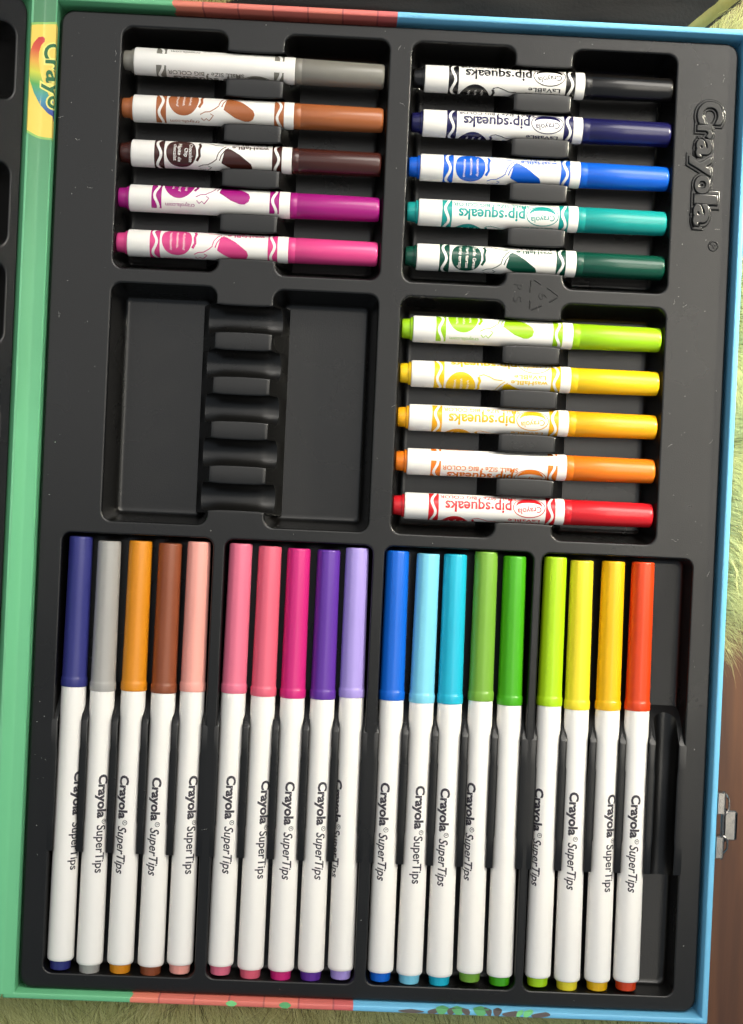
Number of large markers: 19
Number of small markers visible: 15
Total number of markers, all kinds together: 34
